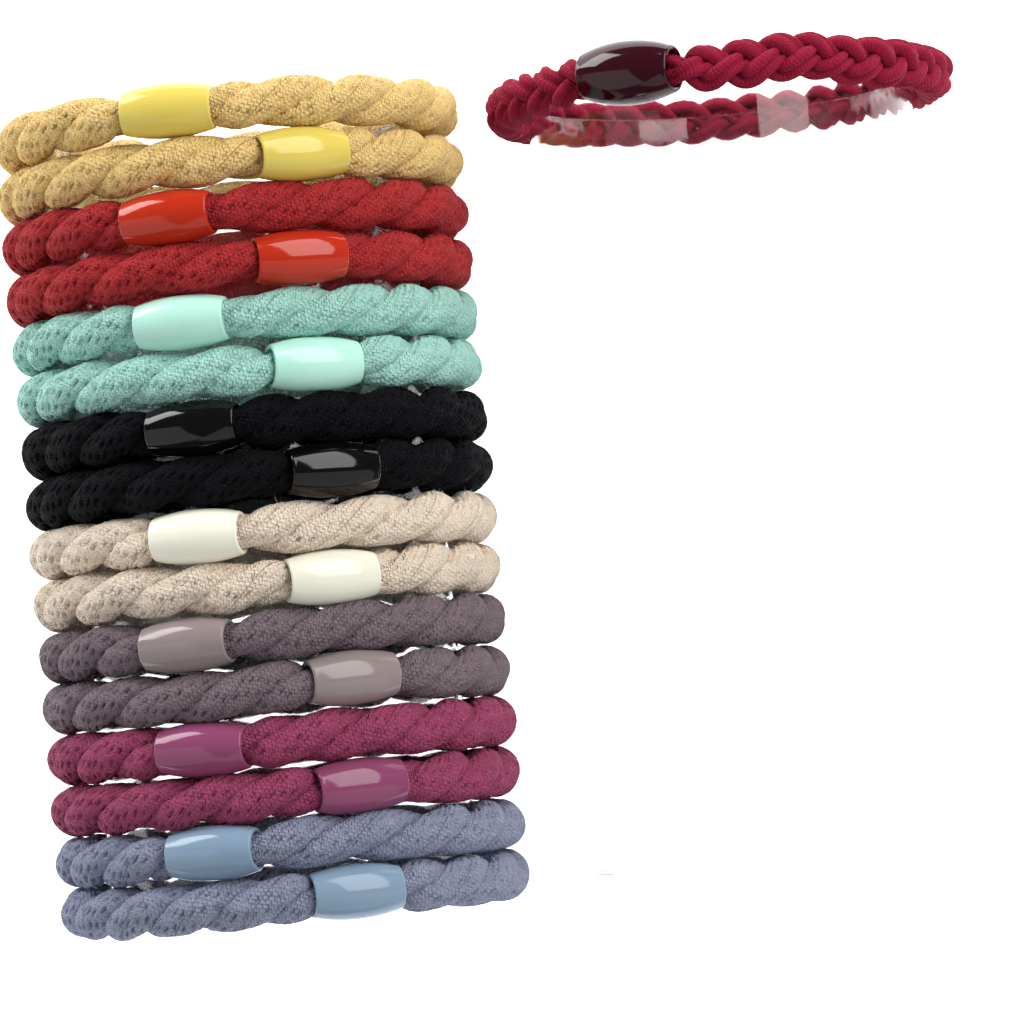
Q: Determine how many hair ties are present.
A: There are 17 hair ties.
